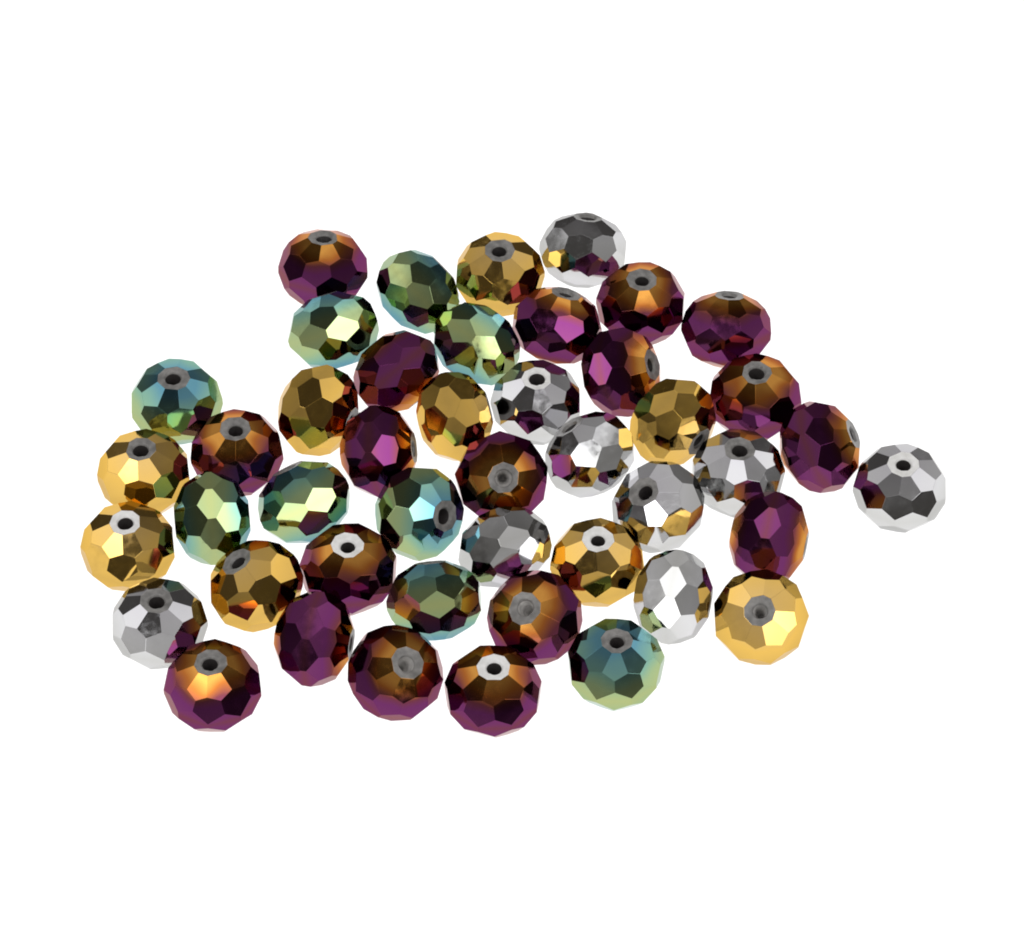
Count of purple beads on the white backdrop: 18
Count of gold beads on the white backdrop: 9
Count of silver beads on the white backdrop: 9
